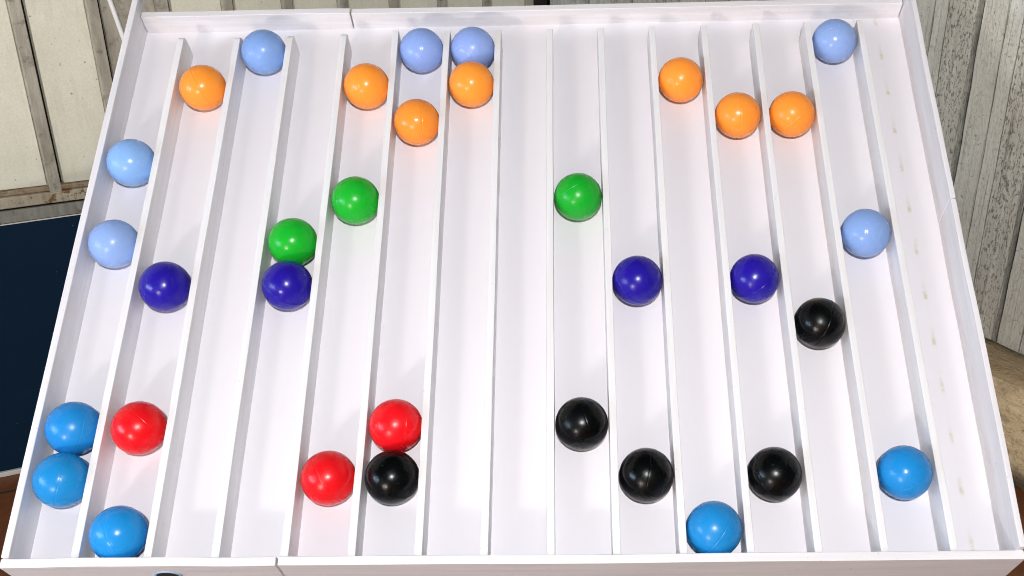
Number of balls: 34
